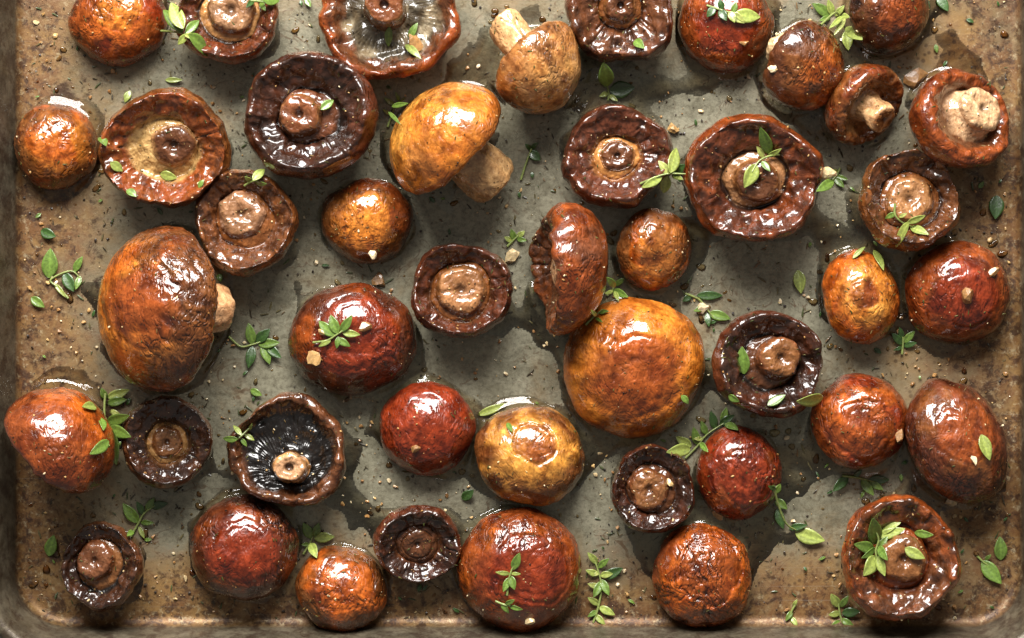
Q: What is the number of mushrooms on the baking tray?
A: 44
